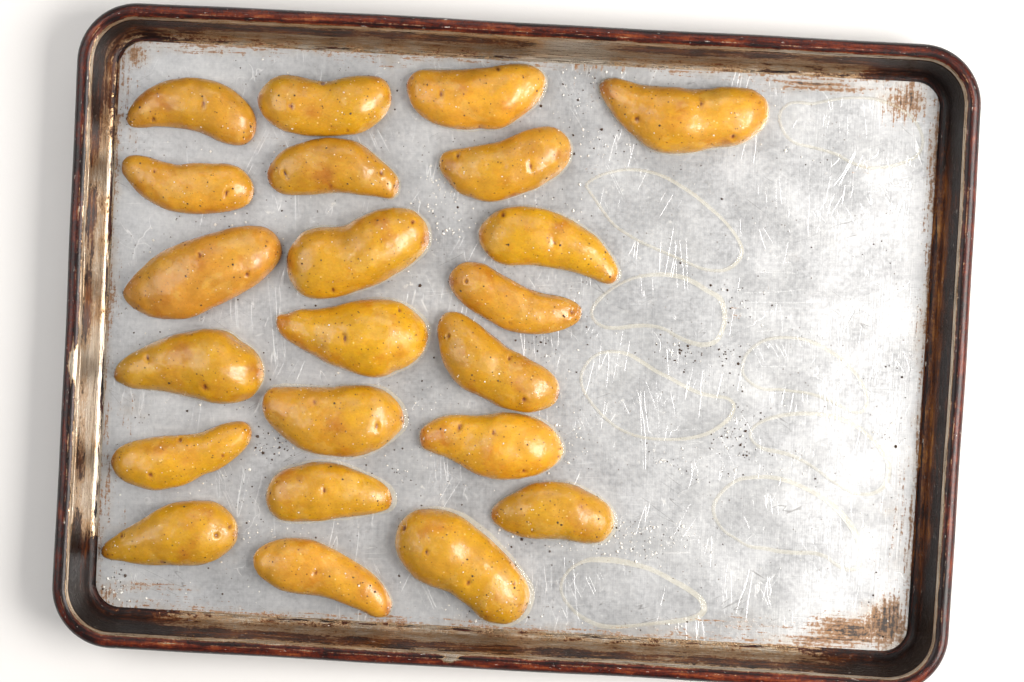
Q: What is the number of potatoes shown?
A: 22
